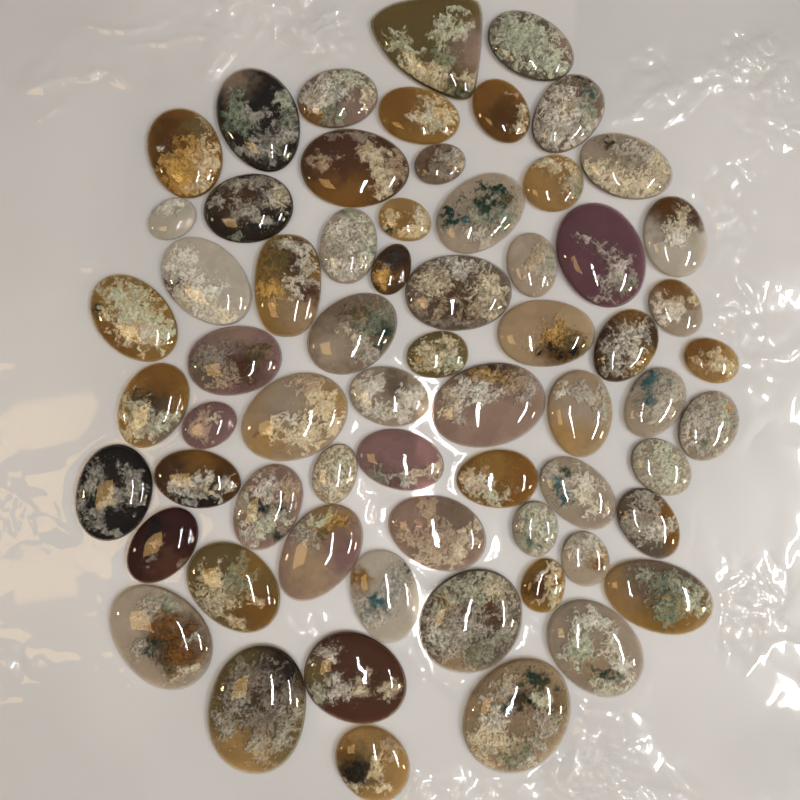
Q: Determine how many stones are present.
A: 65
